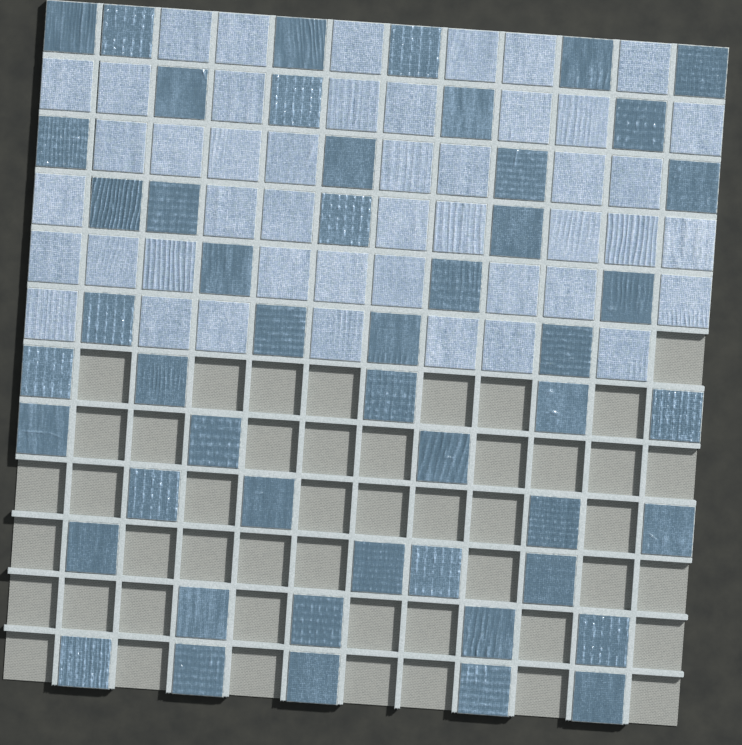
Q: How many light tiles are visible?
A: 46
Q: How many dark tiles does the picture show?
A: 50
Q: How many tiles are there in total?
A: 96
